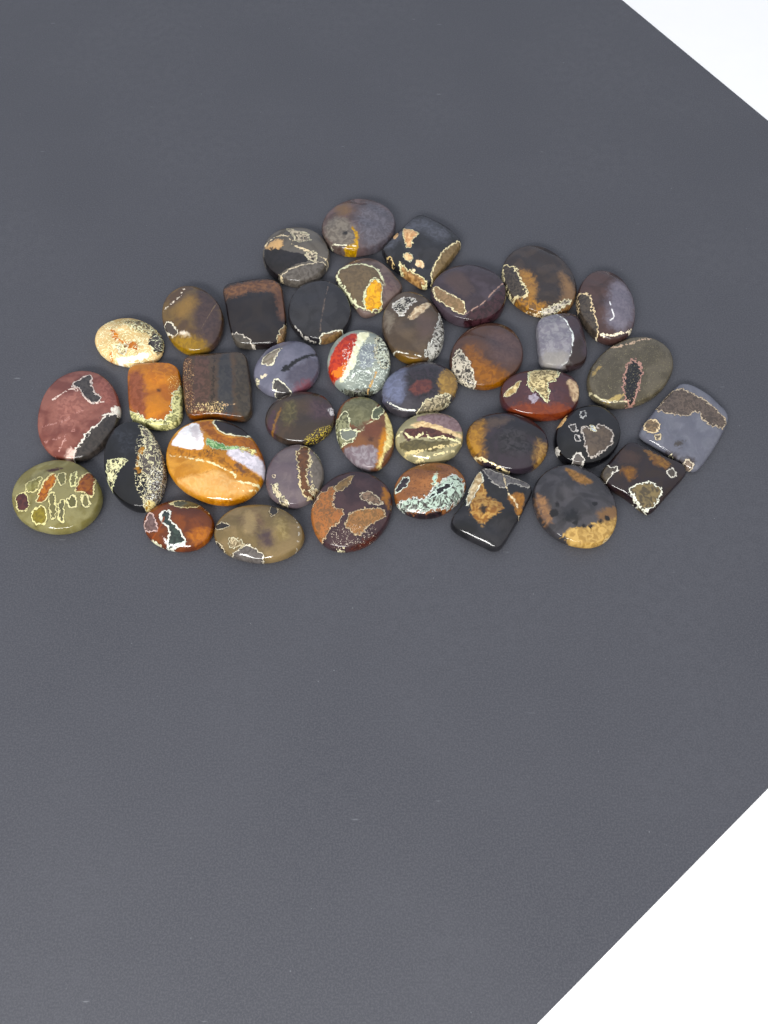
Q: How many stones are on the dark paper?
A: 39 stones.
